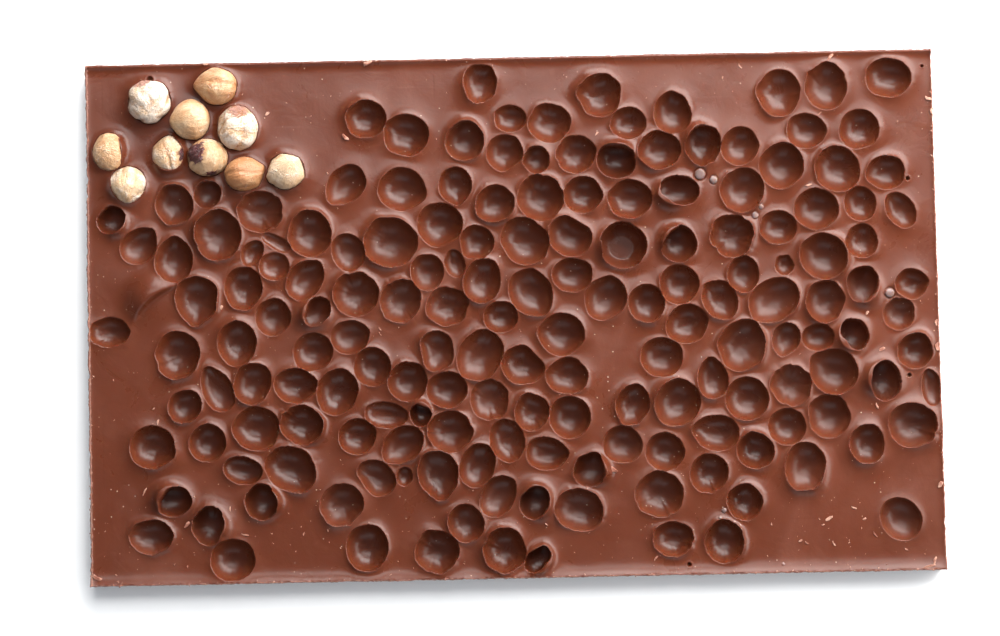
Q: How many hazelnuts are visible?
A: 10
